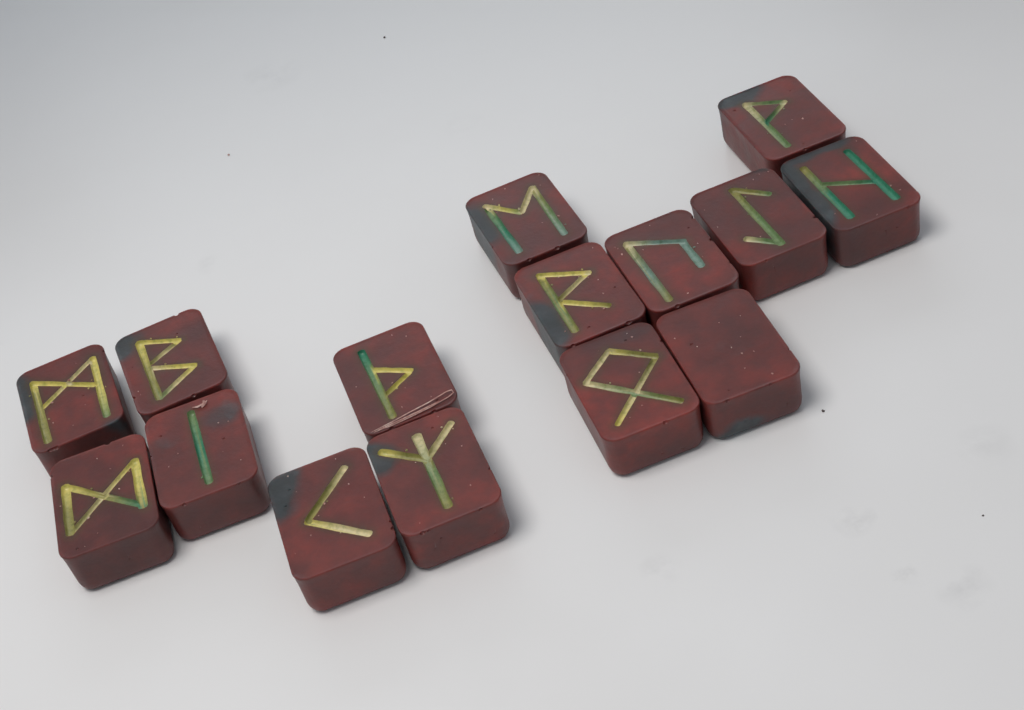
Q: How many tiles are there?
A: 15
